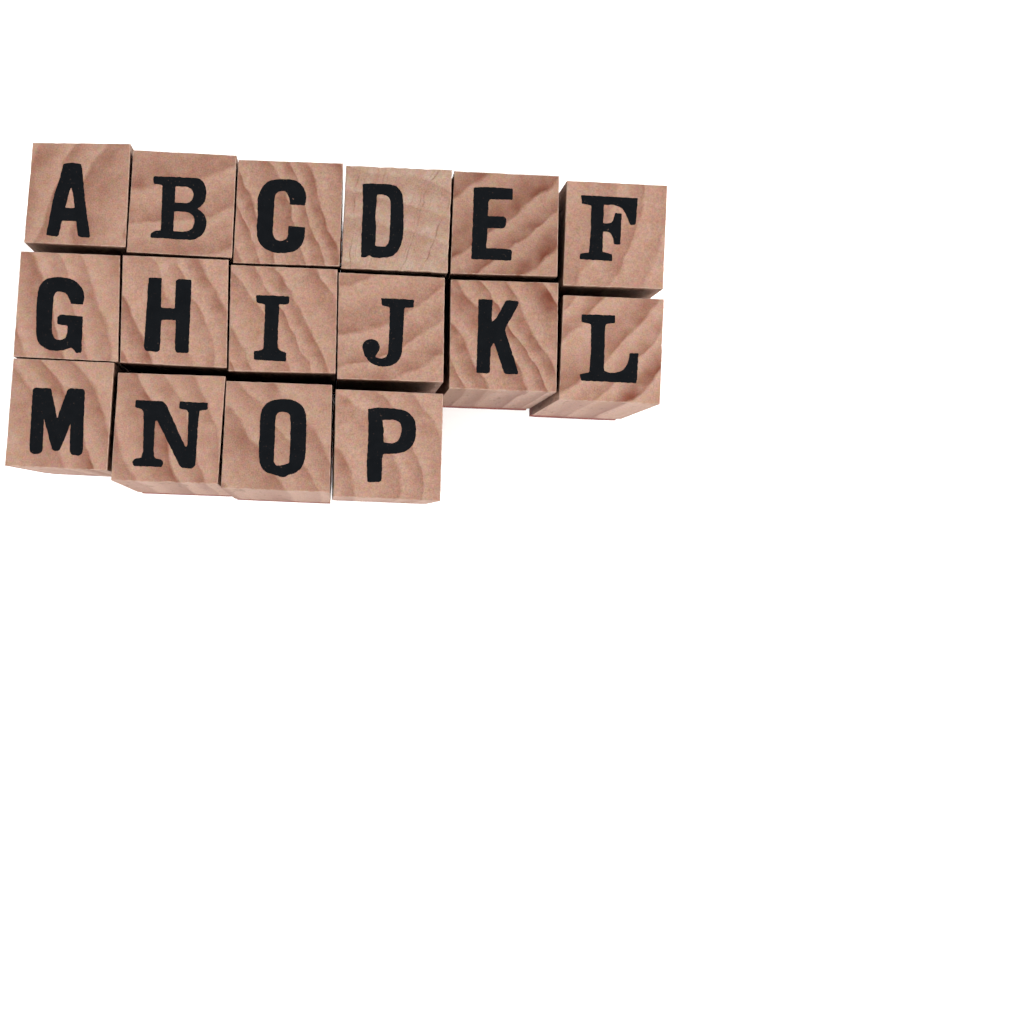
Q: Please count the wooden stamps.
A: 16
